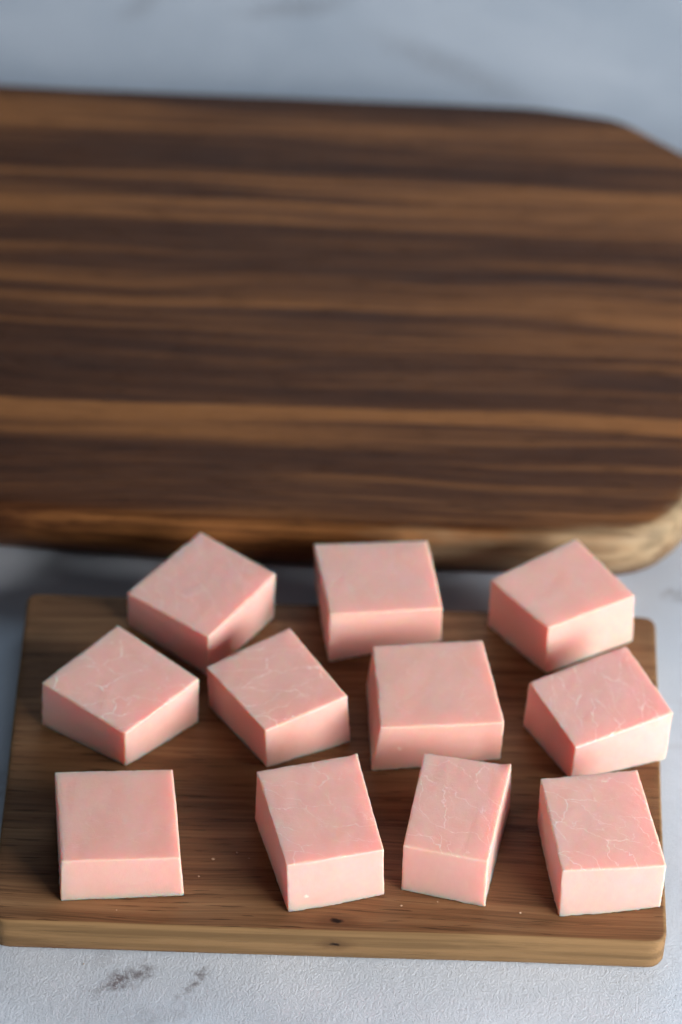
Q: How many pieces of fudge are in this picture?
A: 11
